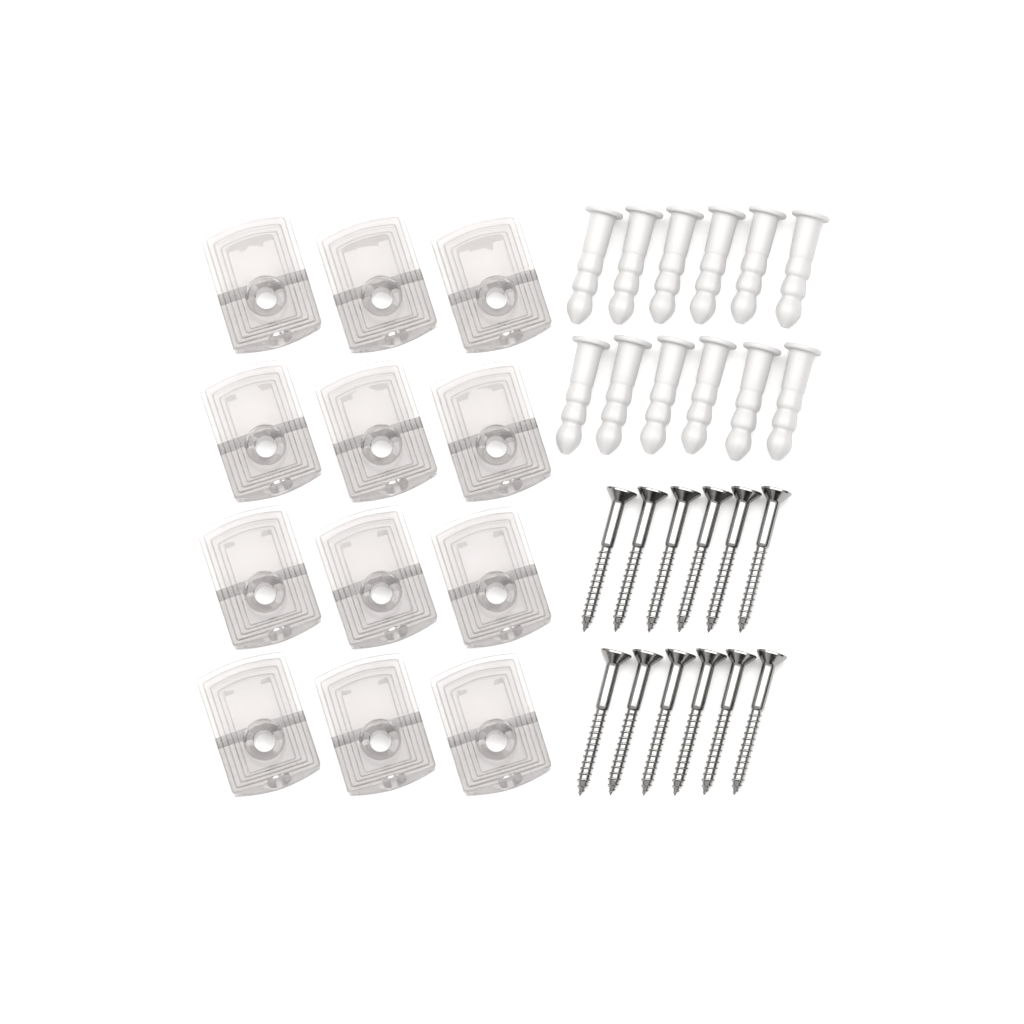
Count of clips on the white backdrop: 12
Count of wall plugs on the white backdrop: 12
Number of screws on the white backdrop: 12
